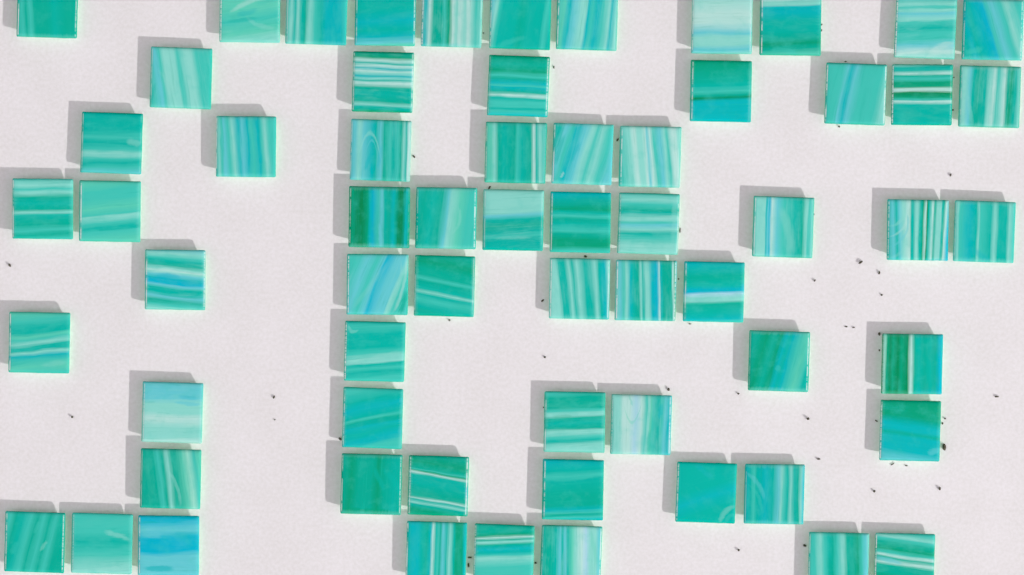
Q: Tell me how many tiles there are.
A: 63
